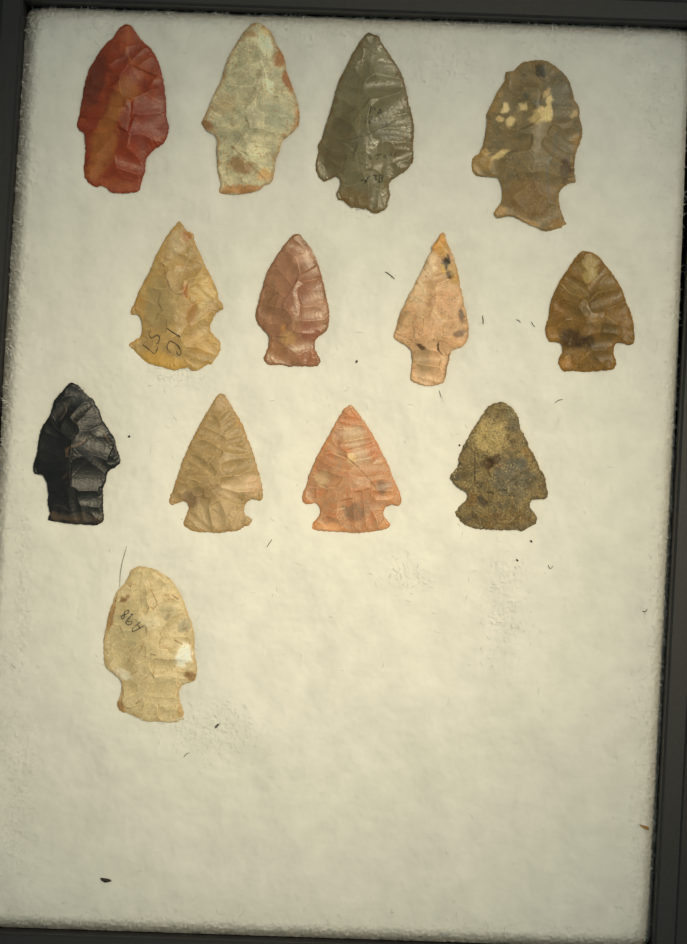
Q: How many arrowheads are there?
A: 13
